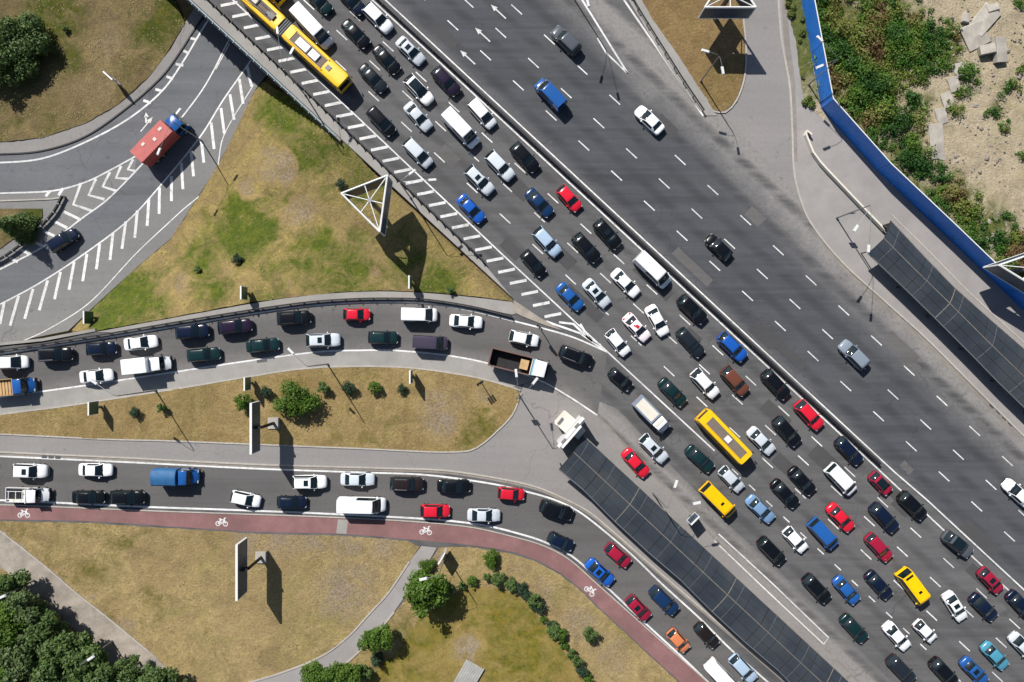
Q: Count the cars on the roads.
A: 115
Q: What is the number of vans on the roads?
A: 12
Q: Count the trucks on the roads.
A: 7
